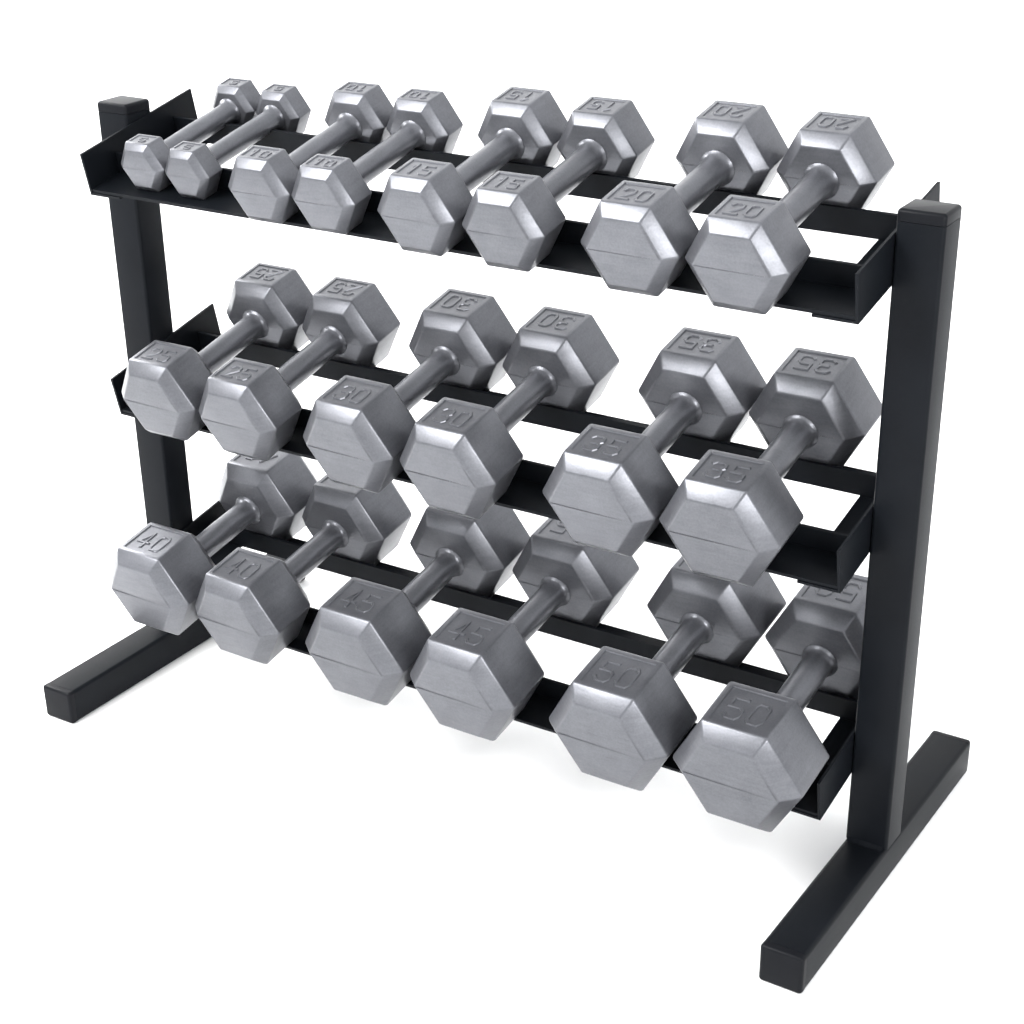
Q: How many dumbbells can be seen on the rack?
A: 20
